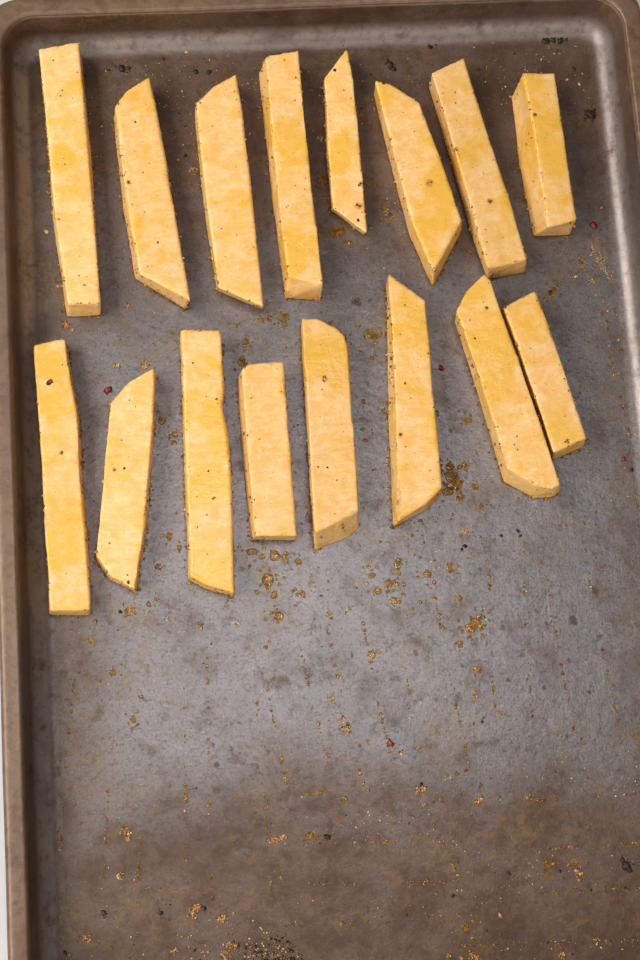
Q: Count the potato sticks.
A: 16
